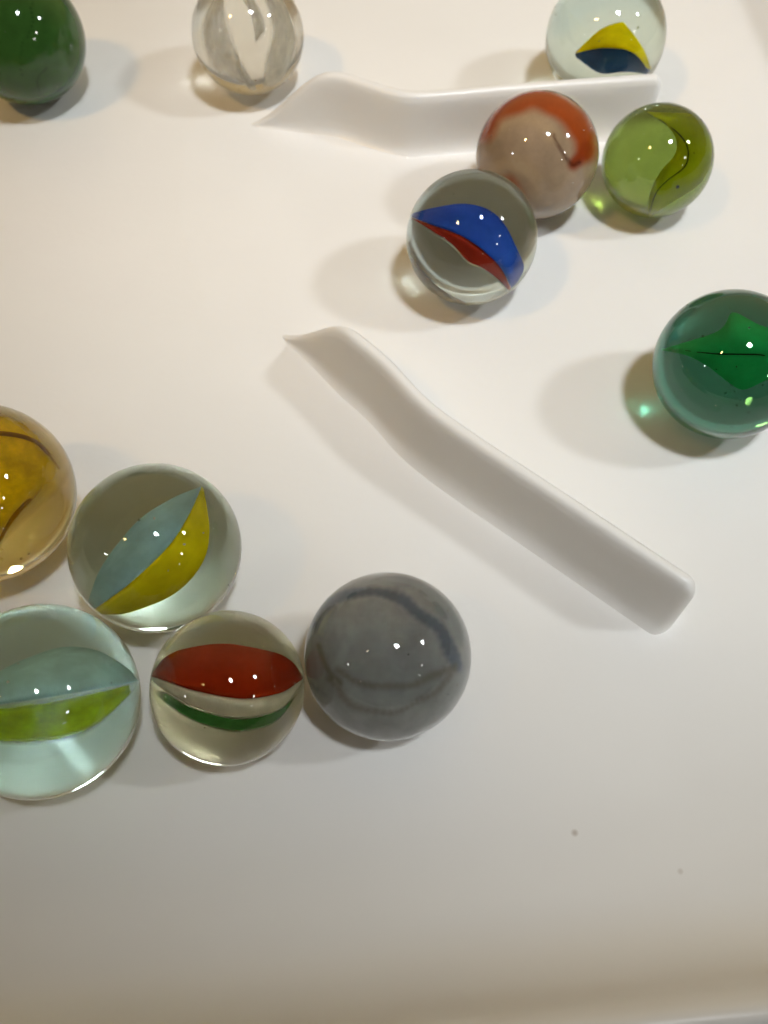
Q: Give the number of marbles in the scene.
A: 12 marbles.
